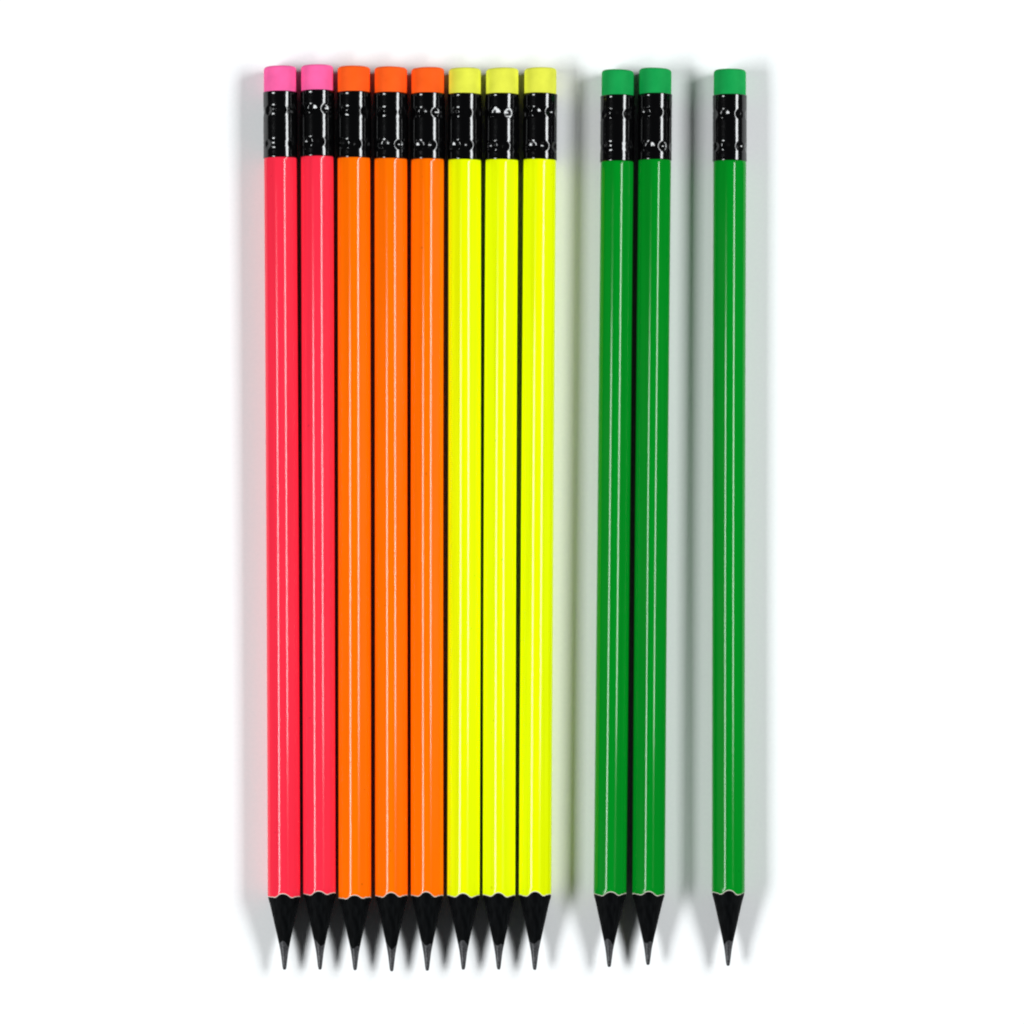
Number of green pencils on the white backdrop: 3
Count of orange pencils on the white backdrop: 3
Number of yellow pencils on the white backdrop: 3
